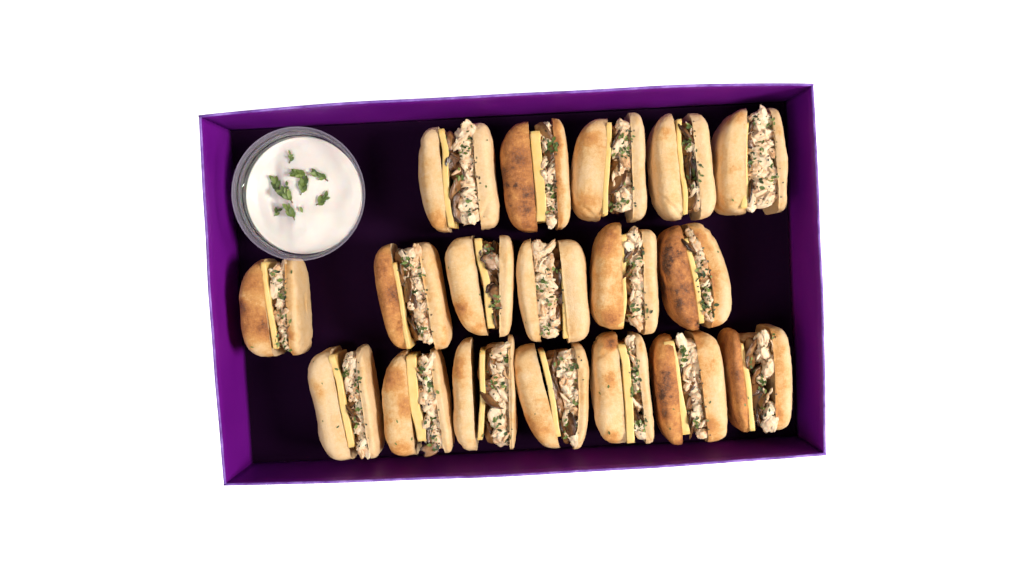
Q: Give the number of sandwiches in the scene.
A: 18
